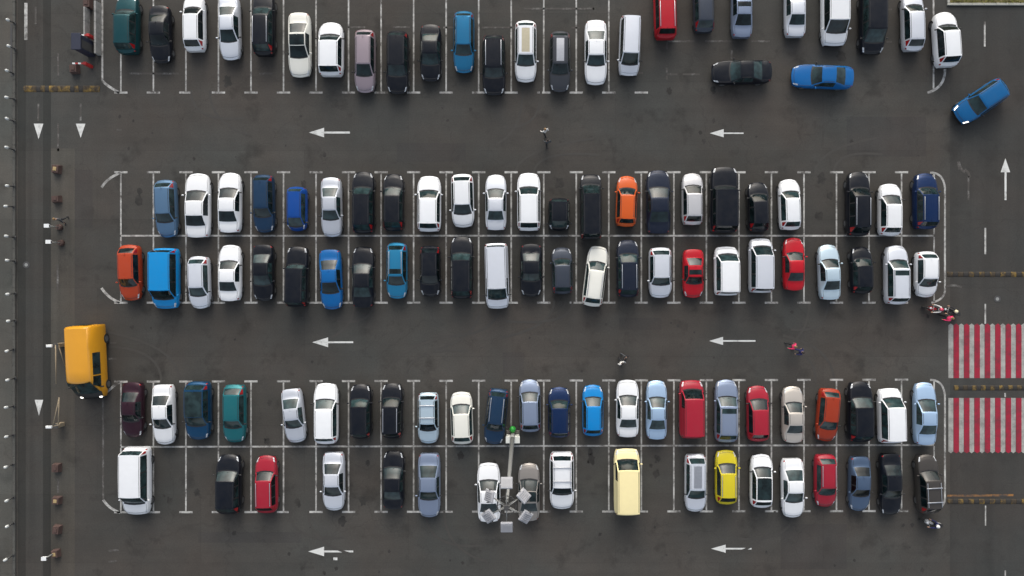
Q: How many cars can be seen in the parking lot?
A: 117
